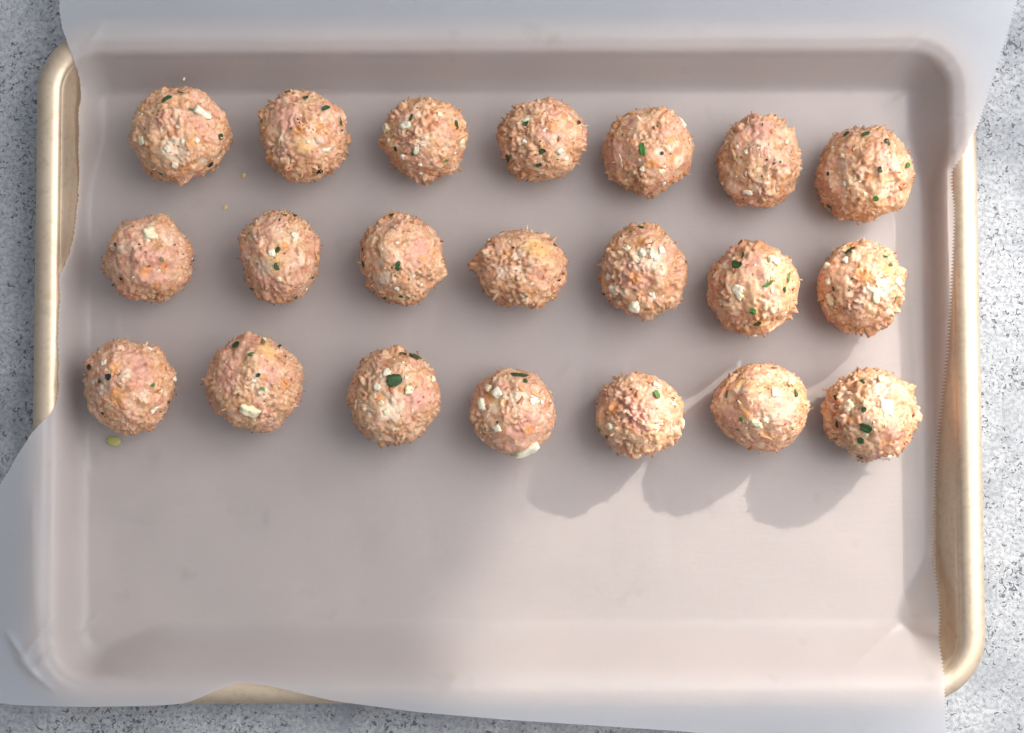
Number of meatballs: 21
